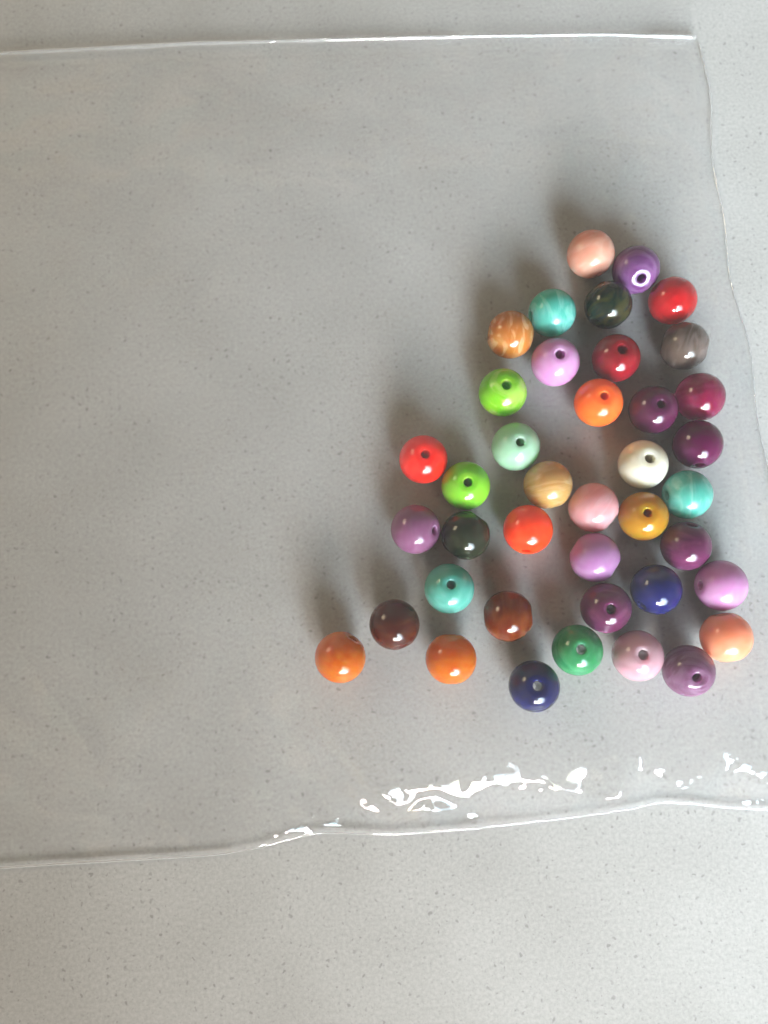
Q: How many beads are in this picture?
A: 40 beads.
